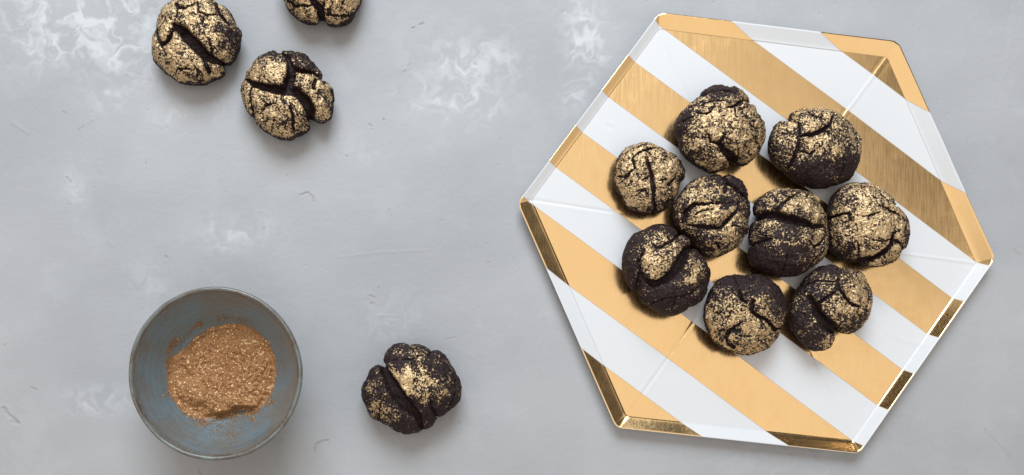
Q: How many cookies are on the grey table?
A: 13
